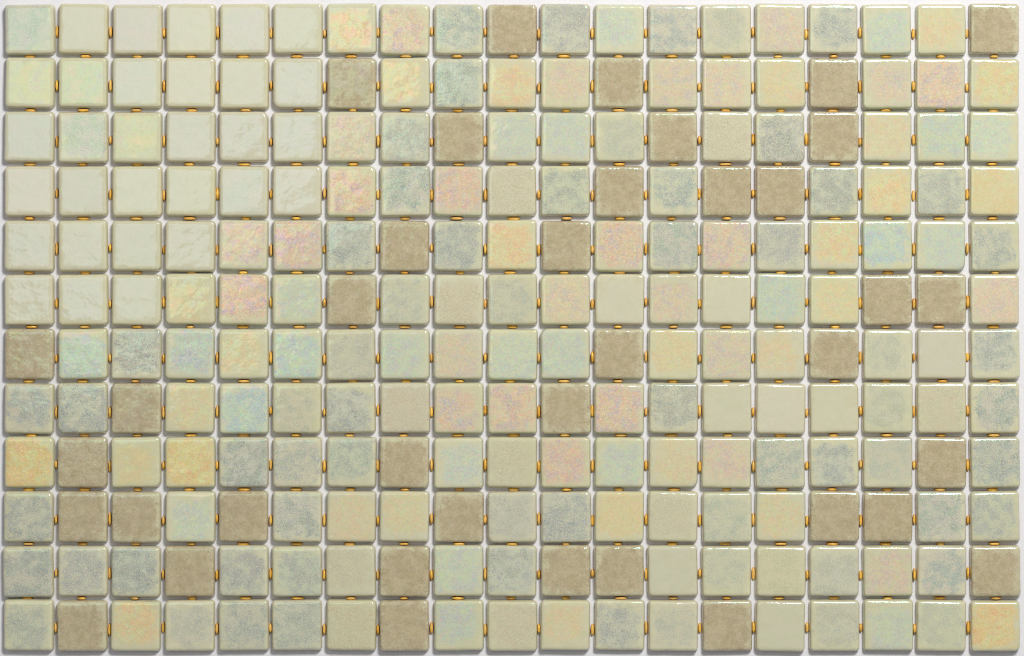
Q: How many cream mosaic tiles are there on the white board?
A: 190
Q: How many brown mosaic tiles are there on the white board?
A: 38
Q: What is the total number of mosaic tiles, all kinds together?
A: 228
